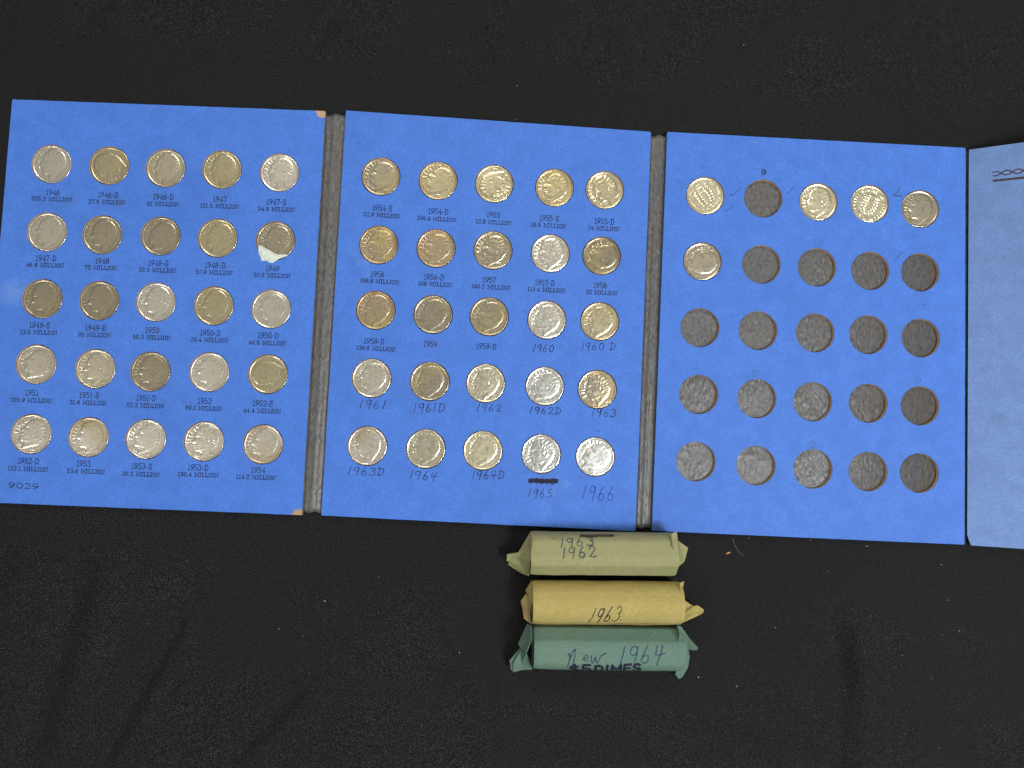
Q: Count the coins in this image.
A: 55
